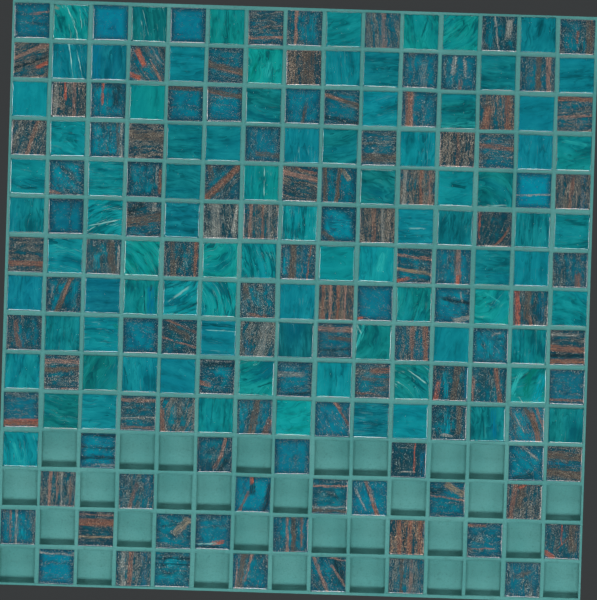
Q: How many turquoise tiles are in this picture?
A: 85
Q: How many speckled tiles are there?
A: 109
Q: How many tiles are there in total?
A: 194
